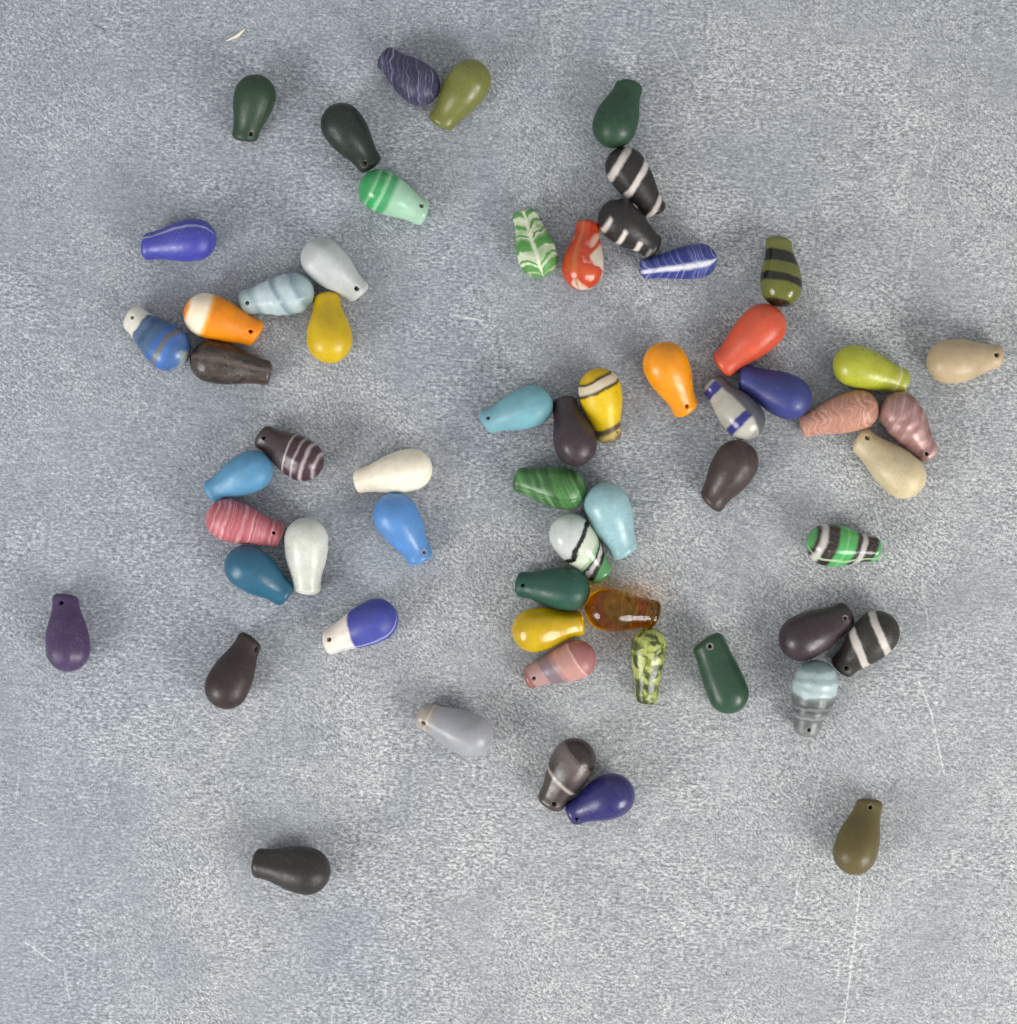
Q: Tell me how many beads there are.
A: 60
